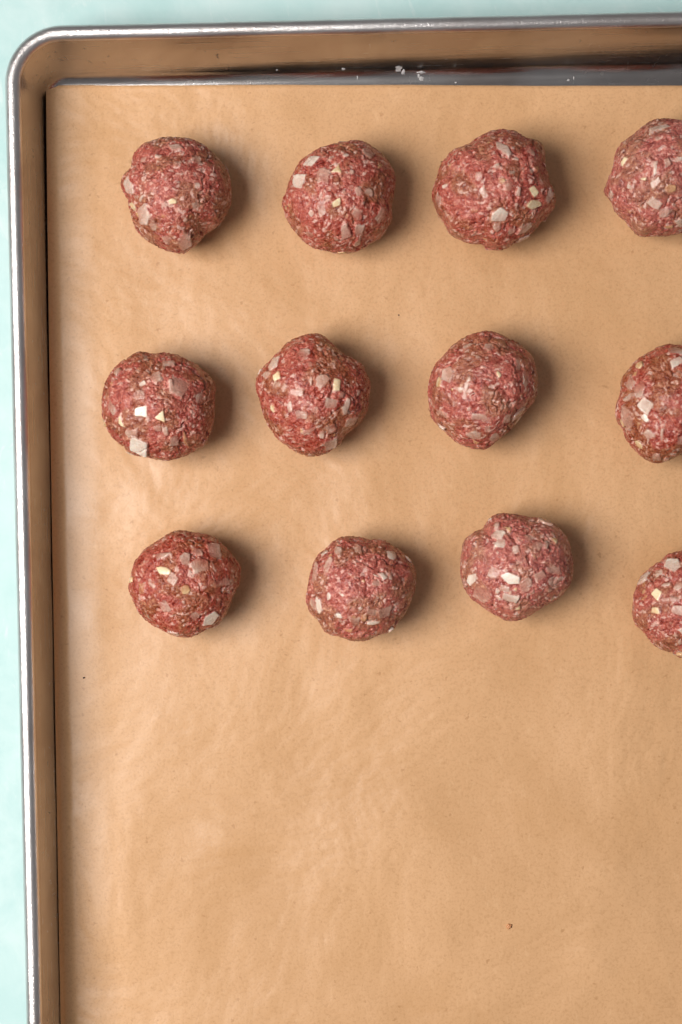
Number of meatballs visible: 12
